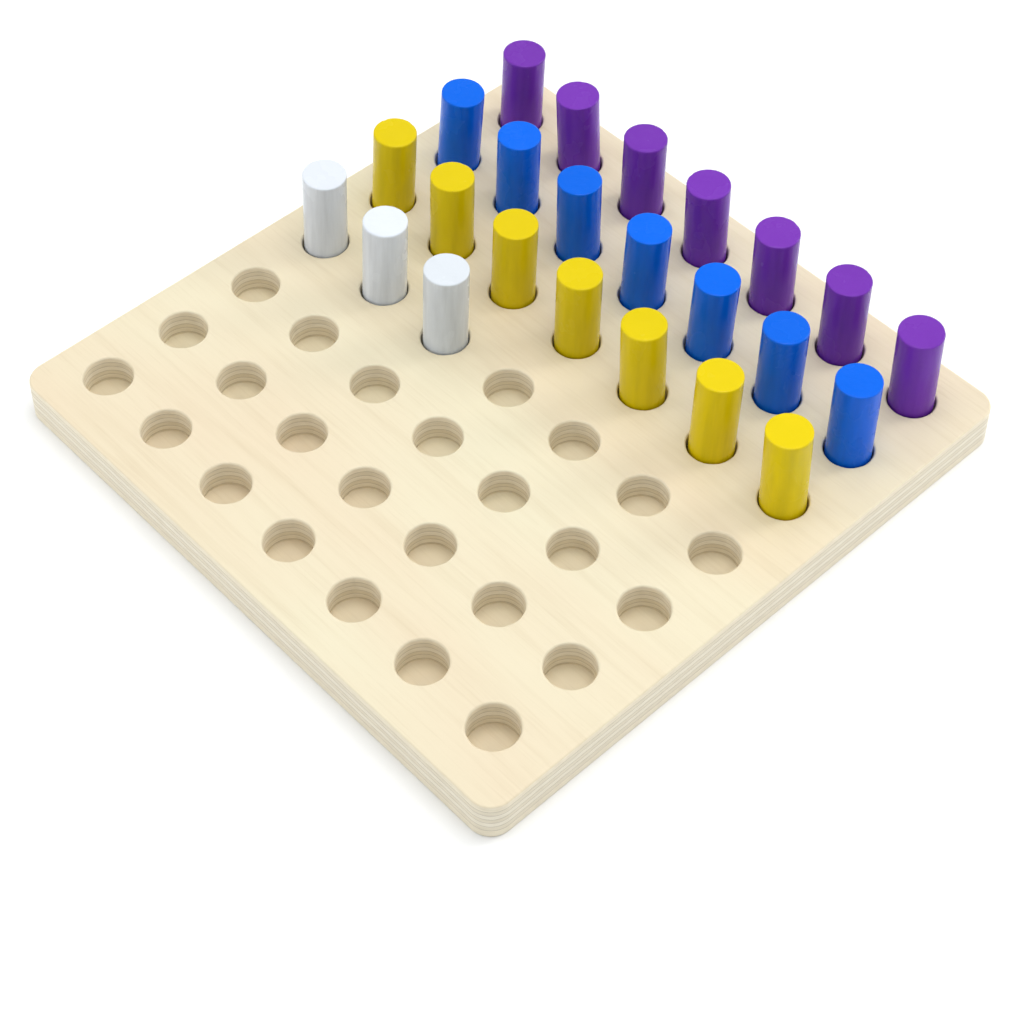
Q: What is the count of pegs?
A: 24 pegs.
